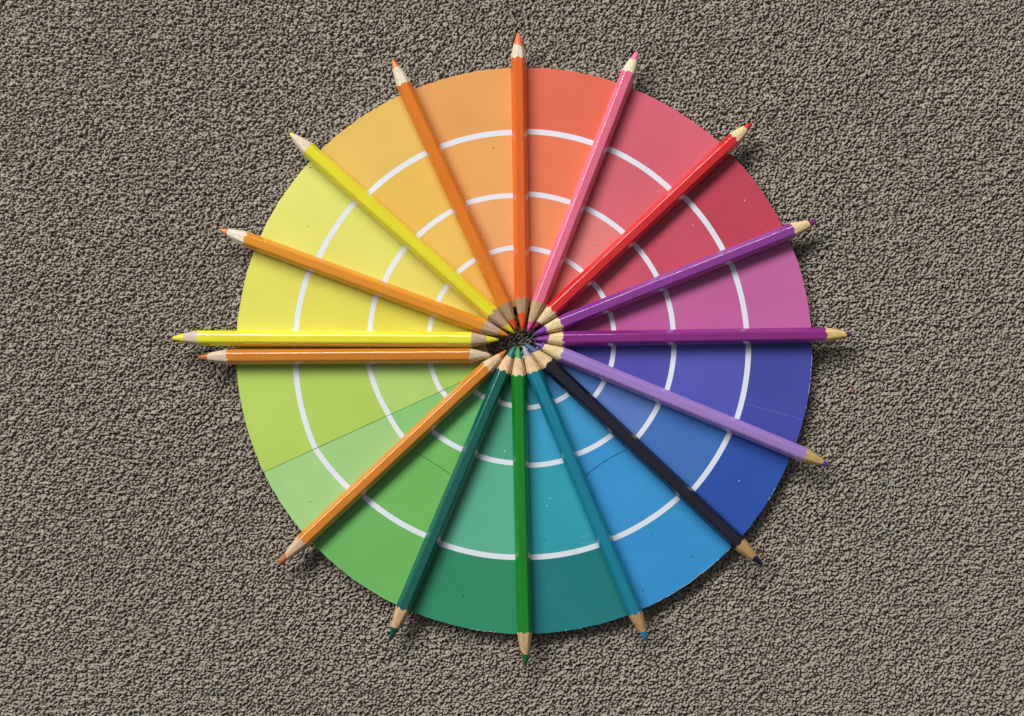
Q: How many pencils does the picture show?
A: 16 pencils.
